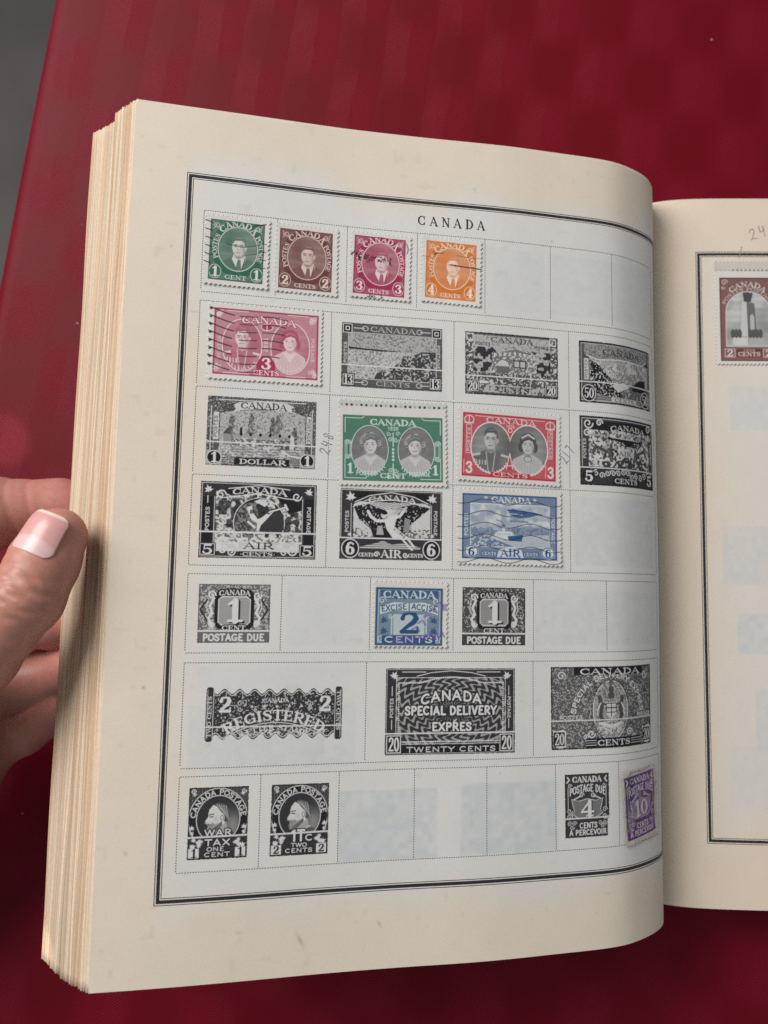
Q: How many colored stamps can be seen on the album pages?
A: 11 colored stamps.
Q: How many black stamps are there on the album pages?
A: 15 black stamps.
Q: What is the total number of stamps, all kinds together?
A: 26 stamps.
